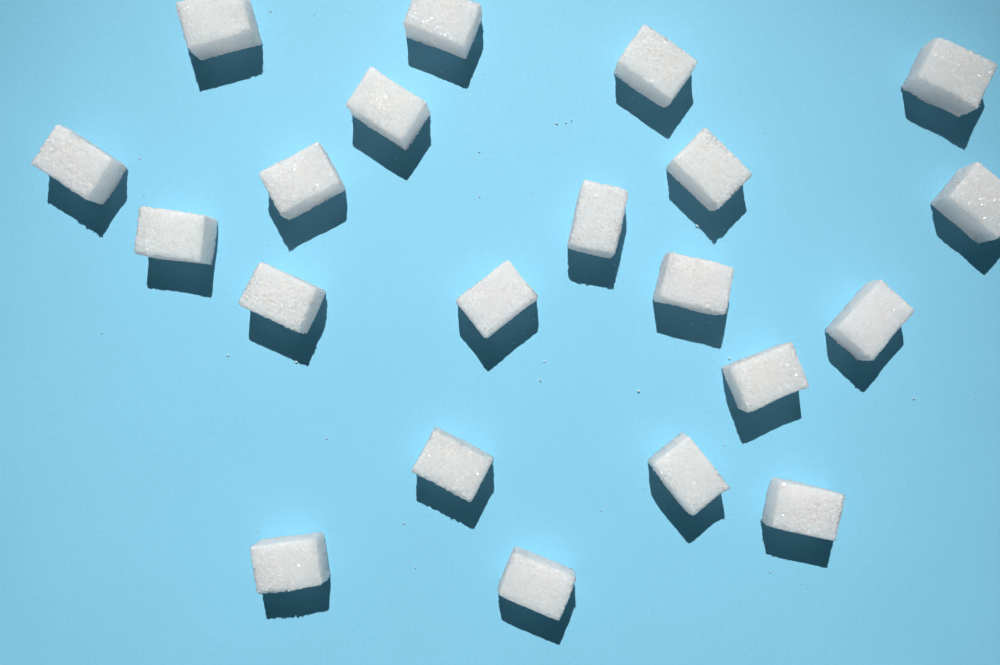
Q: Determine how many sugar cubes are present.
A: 21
